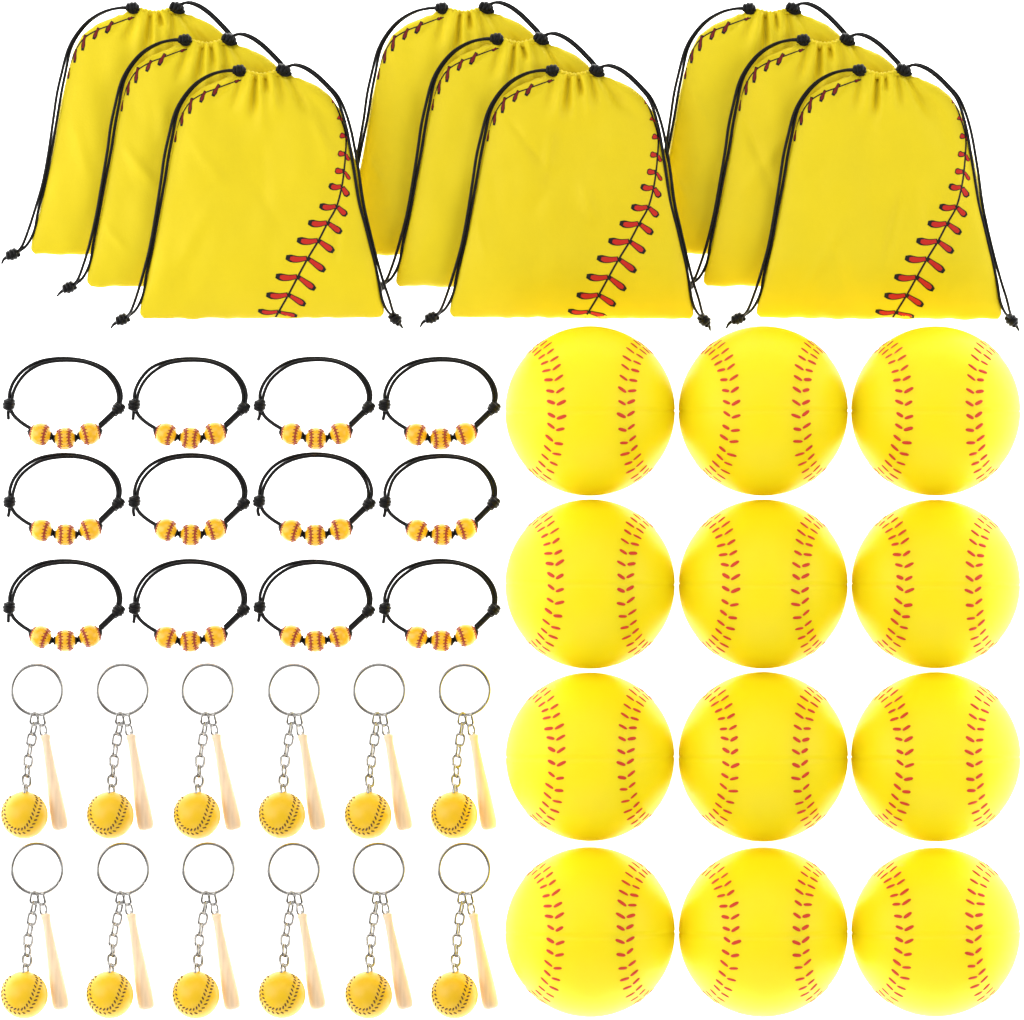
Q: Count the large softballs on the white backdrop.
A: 12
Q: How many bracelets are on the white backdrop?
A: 12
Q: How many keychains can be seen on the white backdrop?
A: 12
